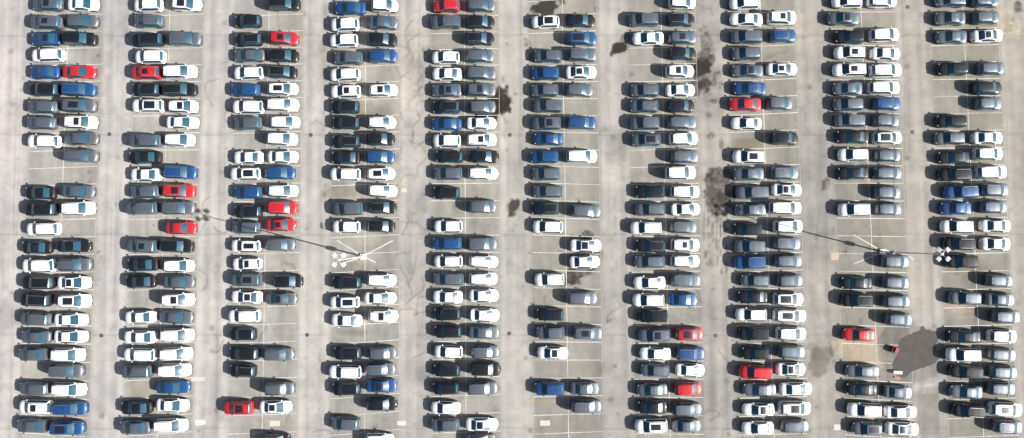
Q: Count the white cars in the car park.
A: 148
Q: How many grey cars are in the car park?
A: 139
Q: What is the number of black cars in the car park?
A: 81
